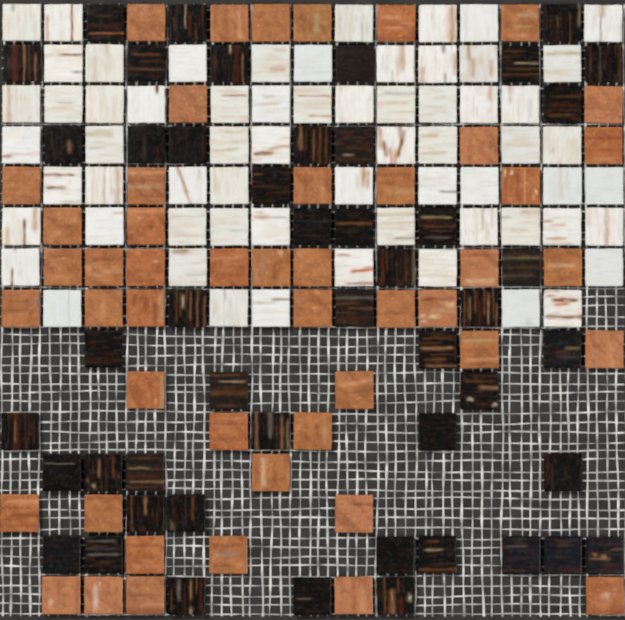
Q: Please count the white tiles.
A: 64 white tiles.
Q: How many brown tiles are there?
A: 48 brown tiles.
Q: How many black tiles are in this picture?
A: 48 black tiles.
